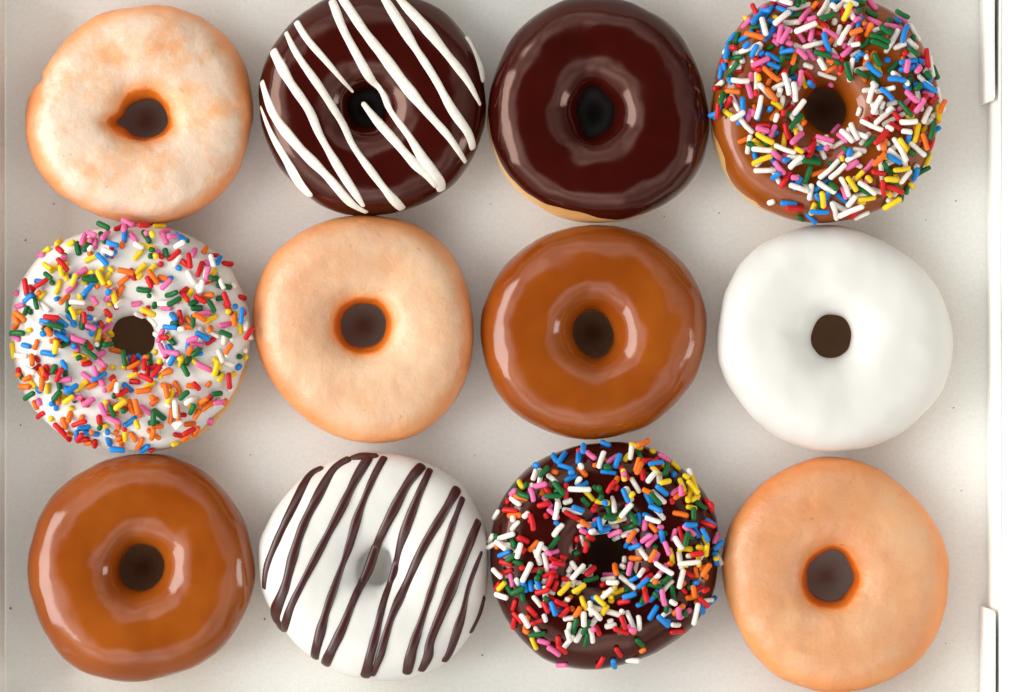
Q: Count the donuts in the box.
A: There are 12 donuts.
